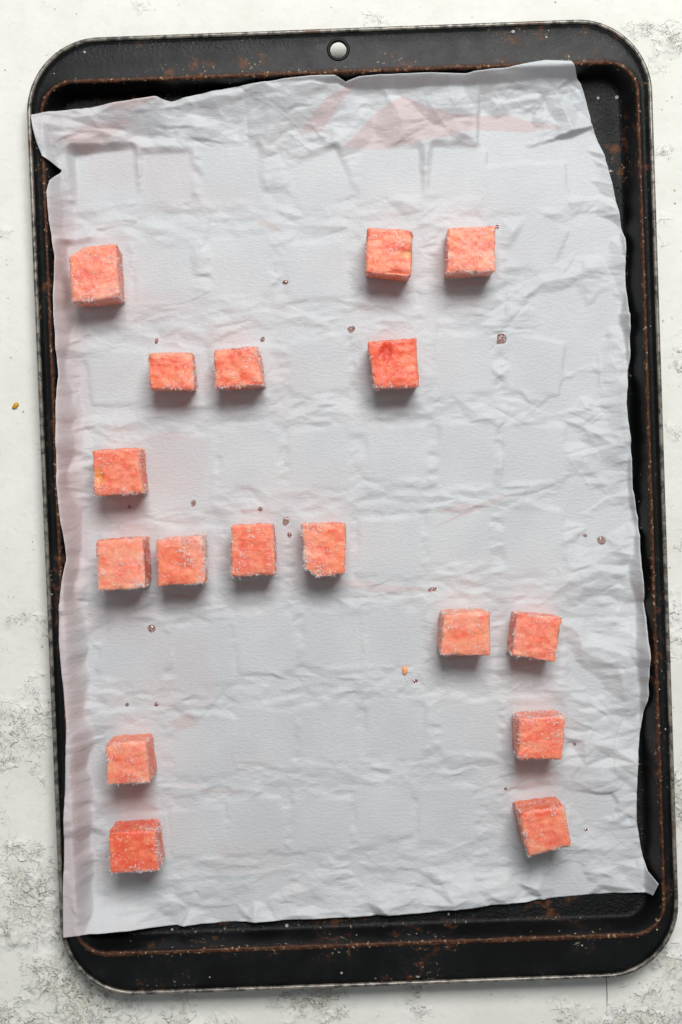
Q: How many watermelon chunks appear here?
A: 17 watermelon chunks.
